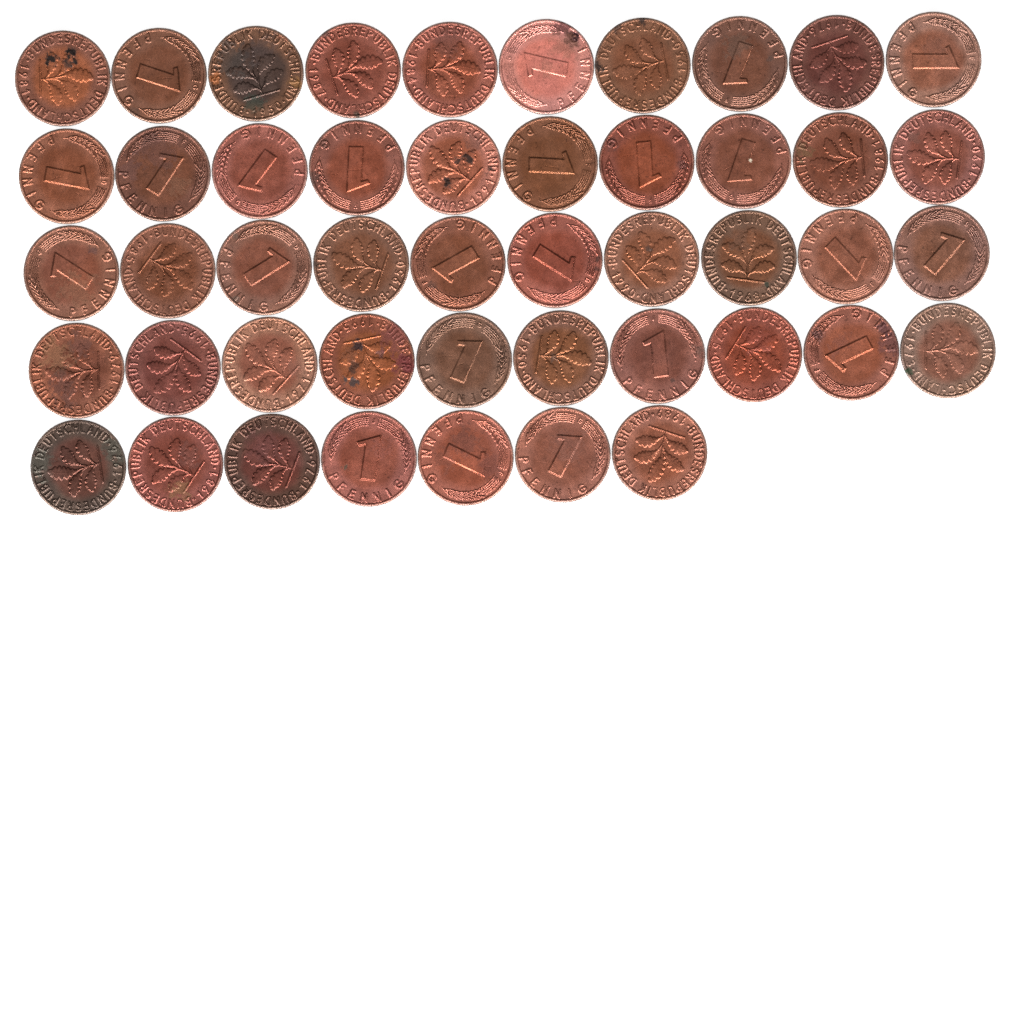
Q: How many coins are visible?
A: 47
